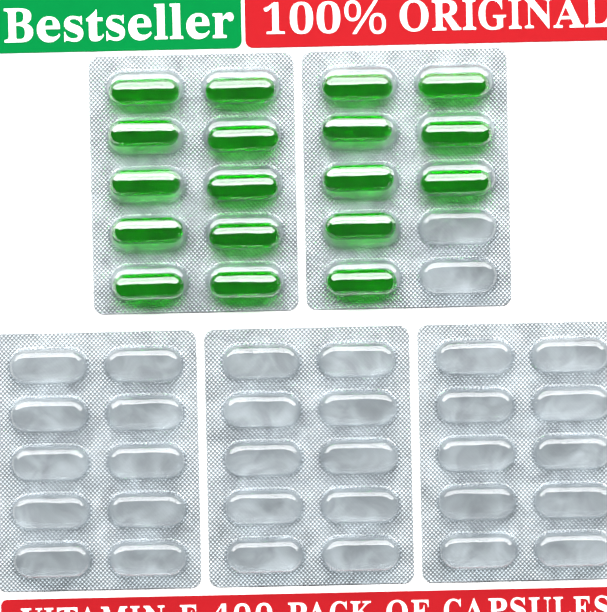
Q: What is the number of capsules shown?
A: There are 18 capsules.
